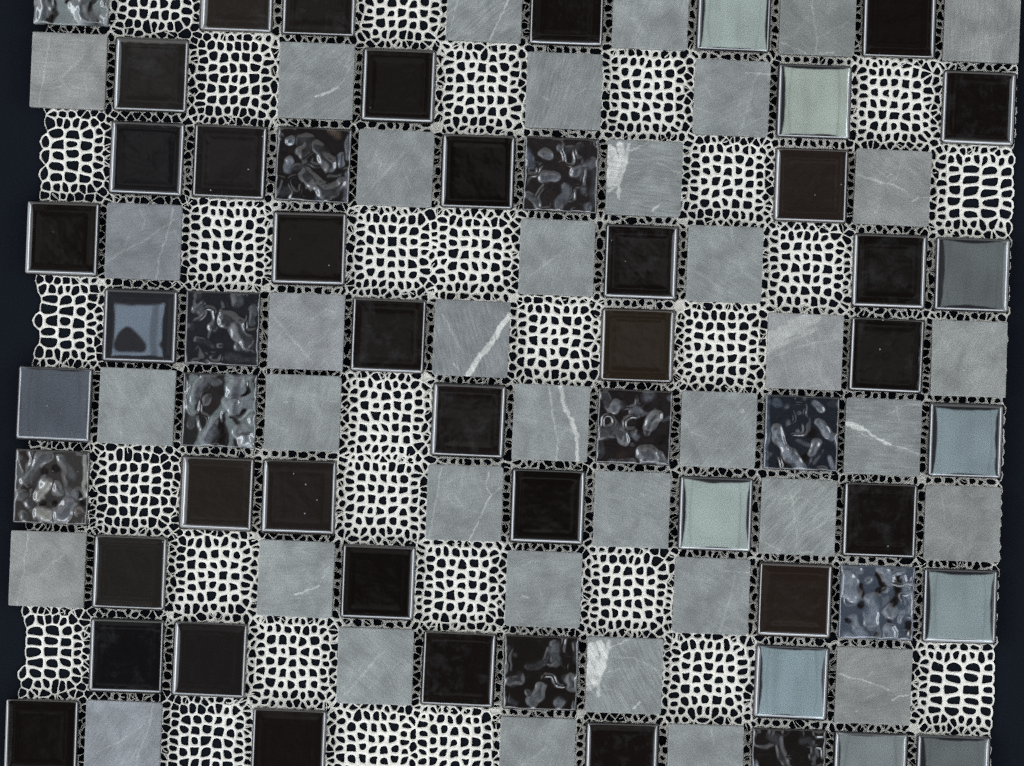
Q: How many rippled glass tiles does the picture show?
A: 11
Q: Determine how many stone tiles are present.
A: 37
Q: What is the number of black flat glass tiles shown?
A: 32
